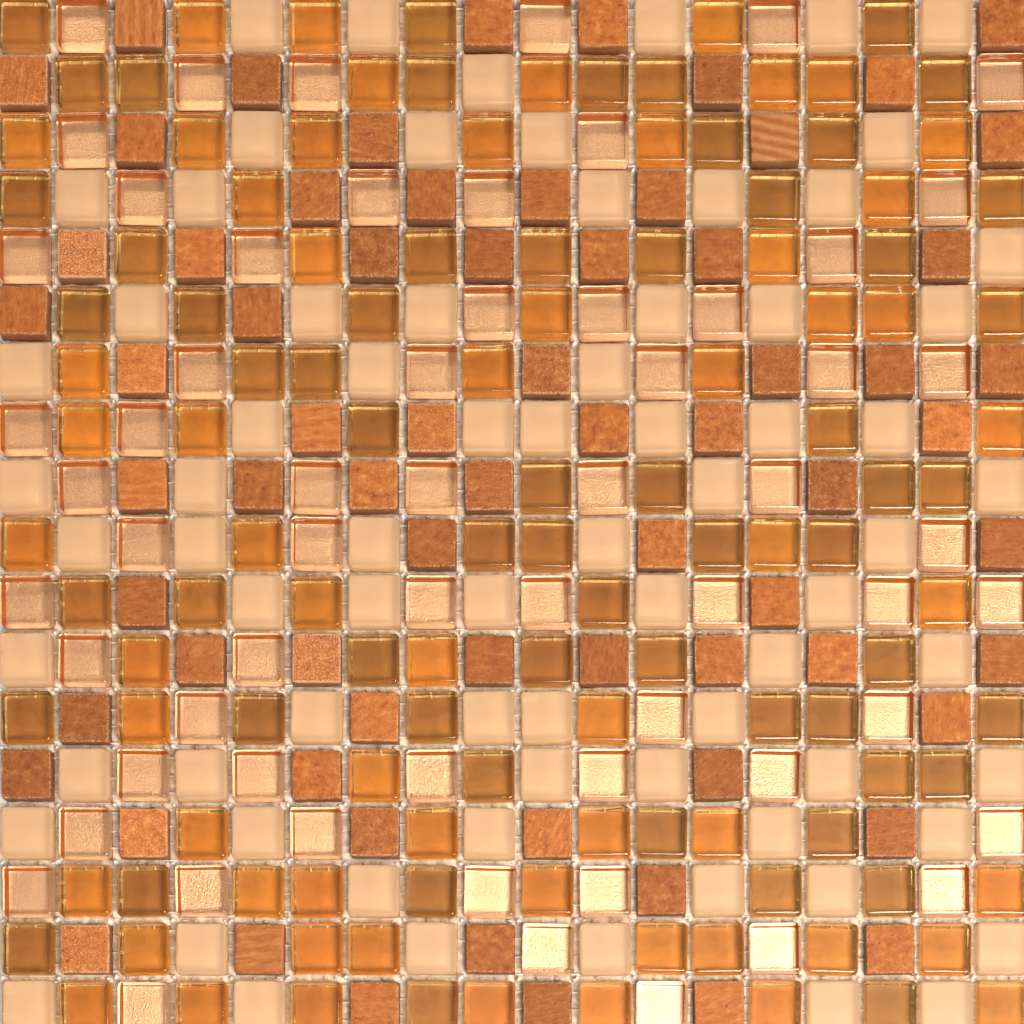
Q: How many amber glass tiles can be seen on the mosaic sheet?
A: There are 119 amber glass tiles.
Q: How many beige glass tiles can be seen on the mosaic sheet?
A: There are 74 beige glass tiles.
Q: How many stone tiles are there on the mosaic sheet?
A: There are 70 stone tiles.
